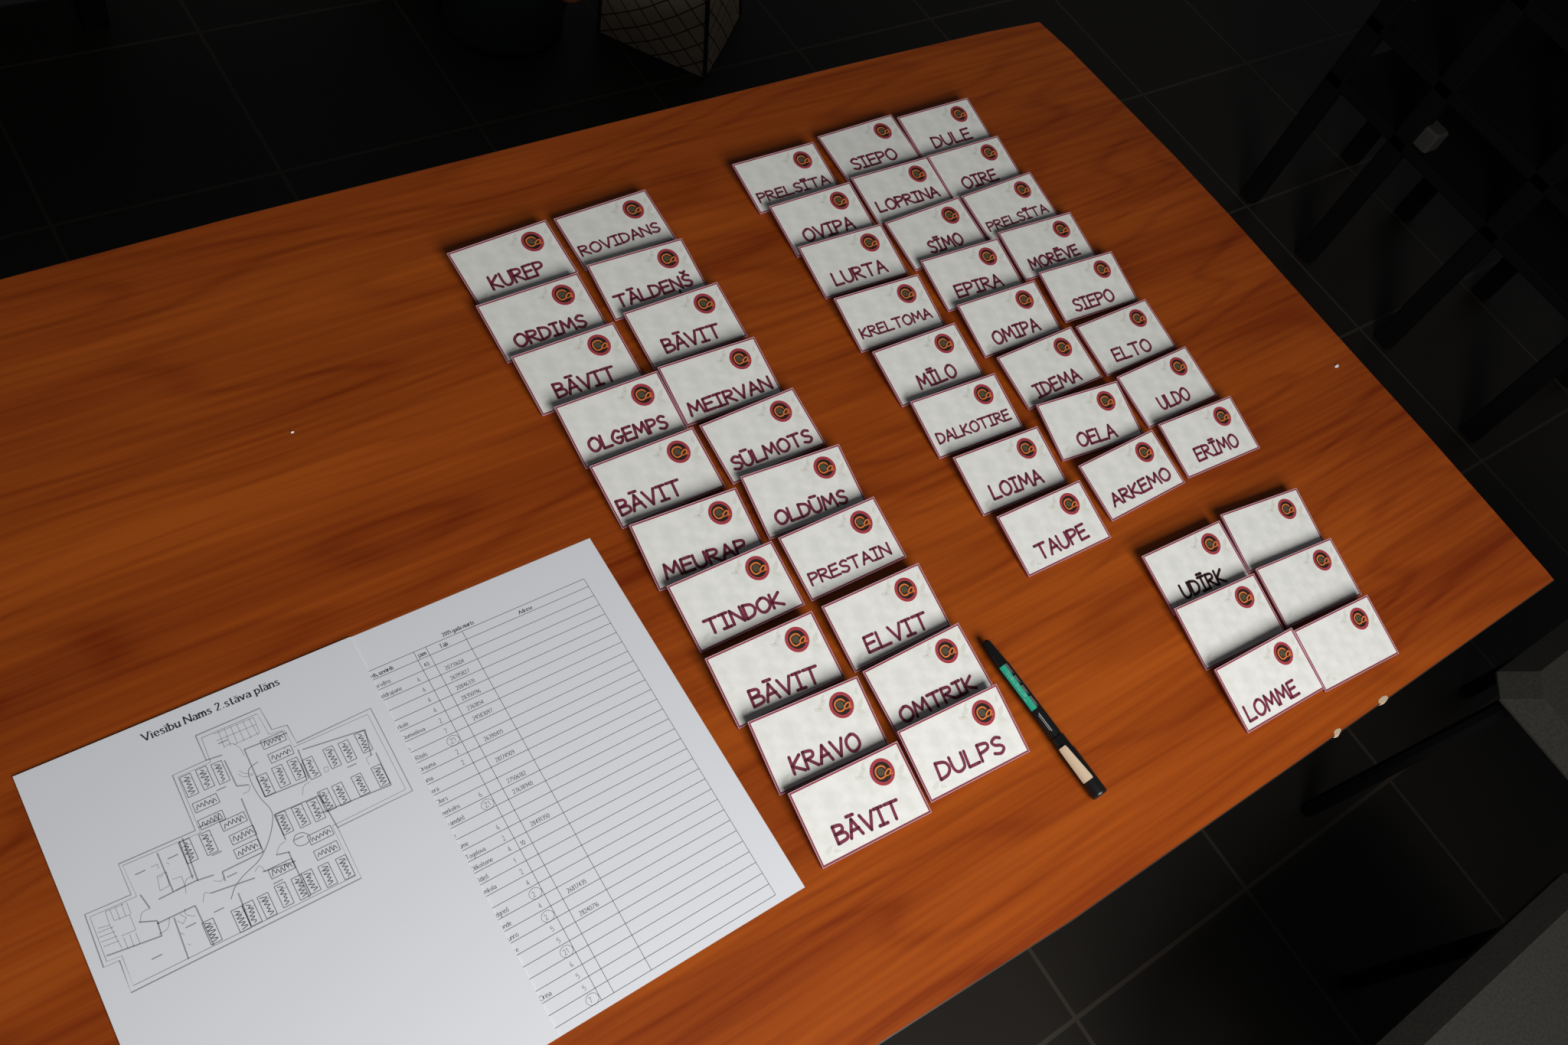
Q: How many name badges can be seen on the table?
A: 50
